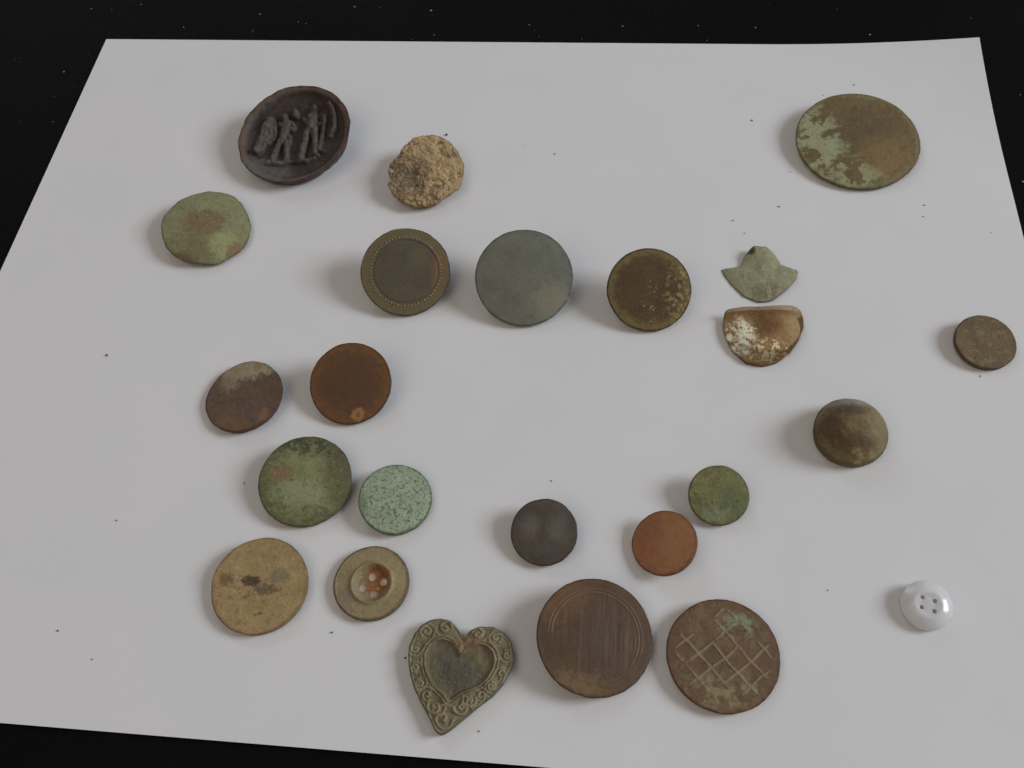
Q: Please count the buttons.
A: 23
